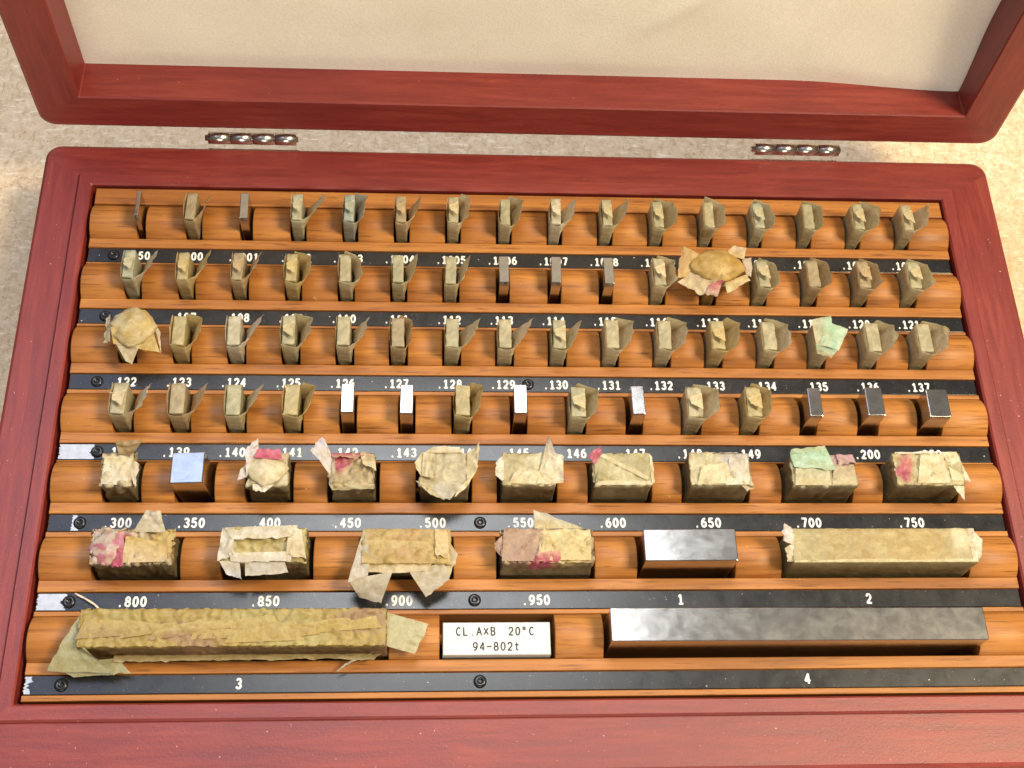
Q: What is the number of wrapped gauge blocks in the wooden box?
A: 66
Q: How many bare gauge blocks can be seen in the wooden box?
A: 15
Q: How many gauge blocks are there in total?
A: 81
